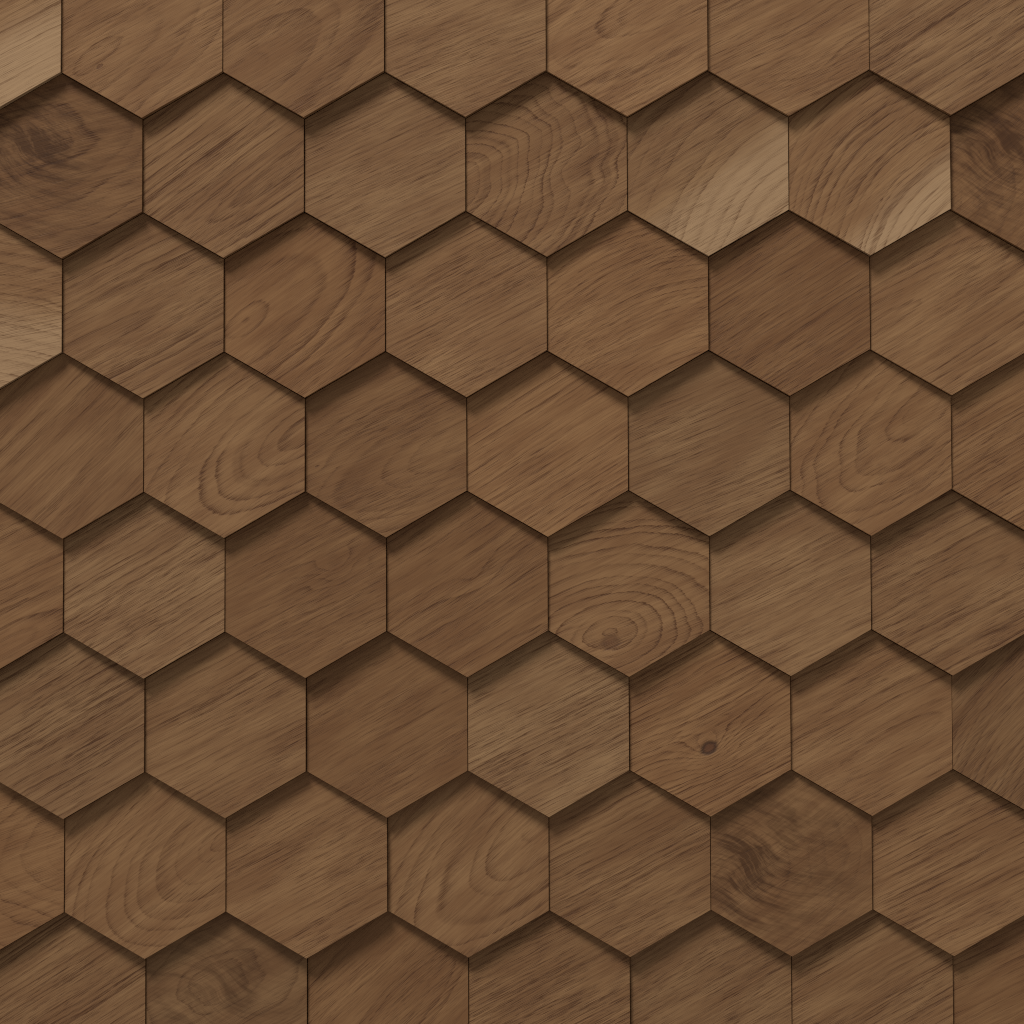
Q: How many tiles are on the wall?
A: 56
